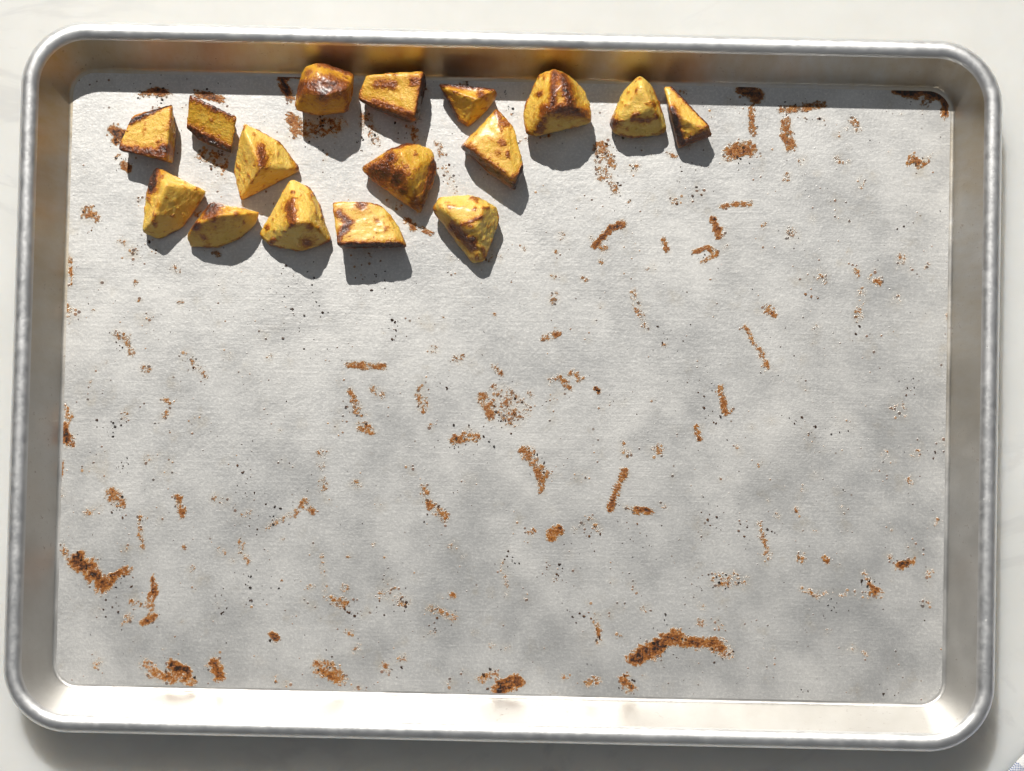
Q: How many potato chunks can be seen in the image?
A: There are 16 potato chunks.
